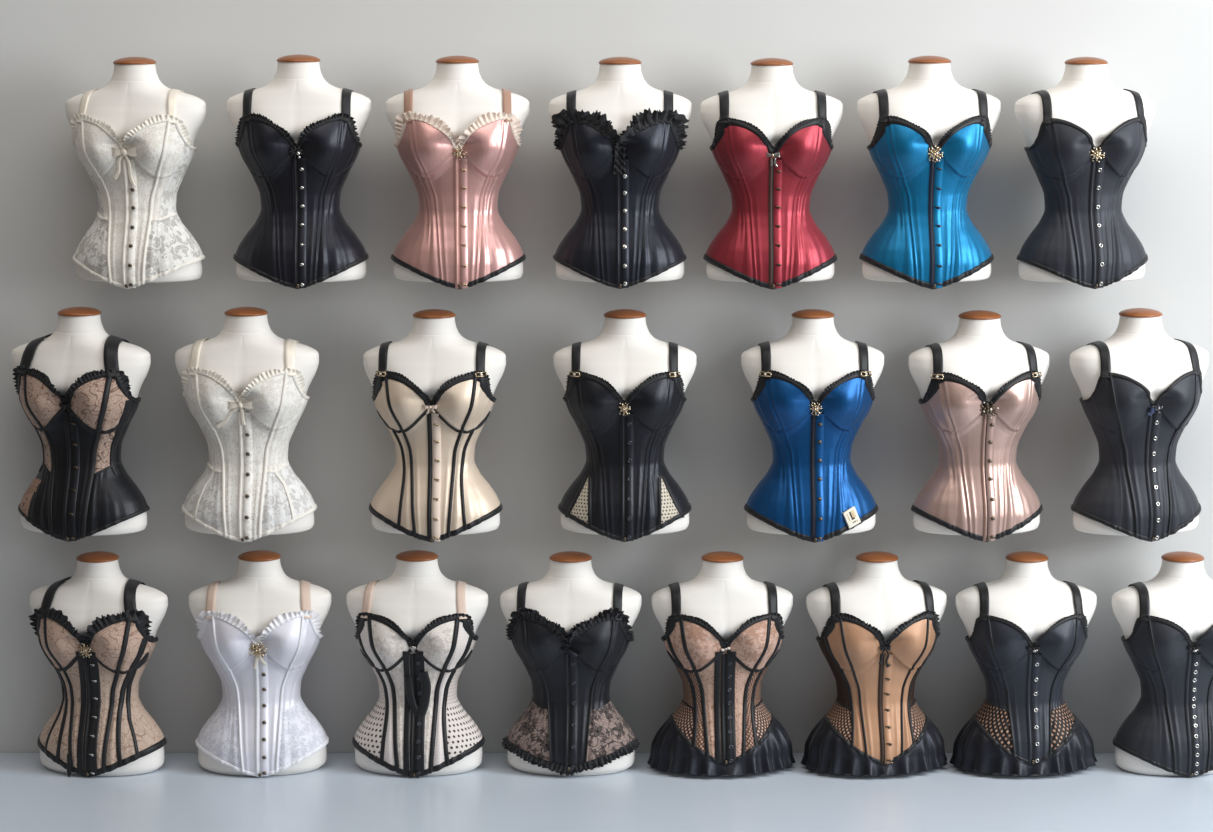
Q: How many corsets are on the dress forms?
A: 22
